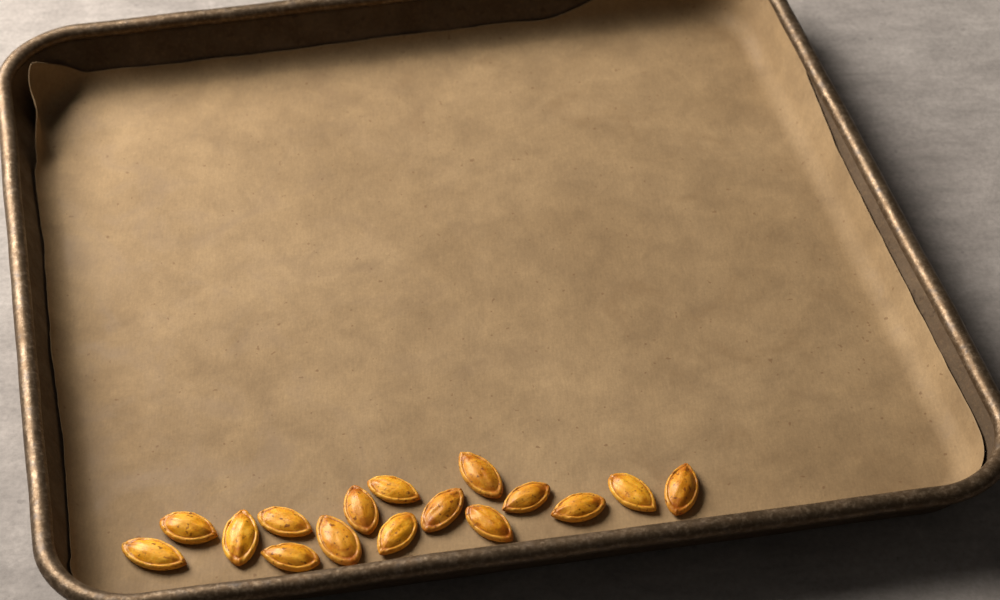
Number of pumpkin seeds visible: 16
